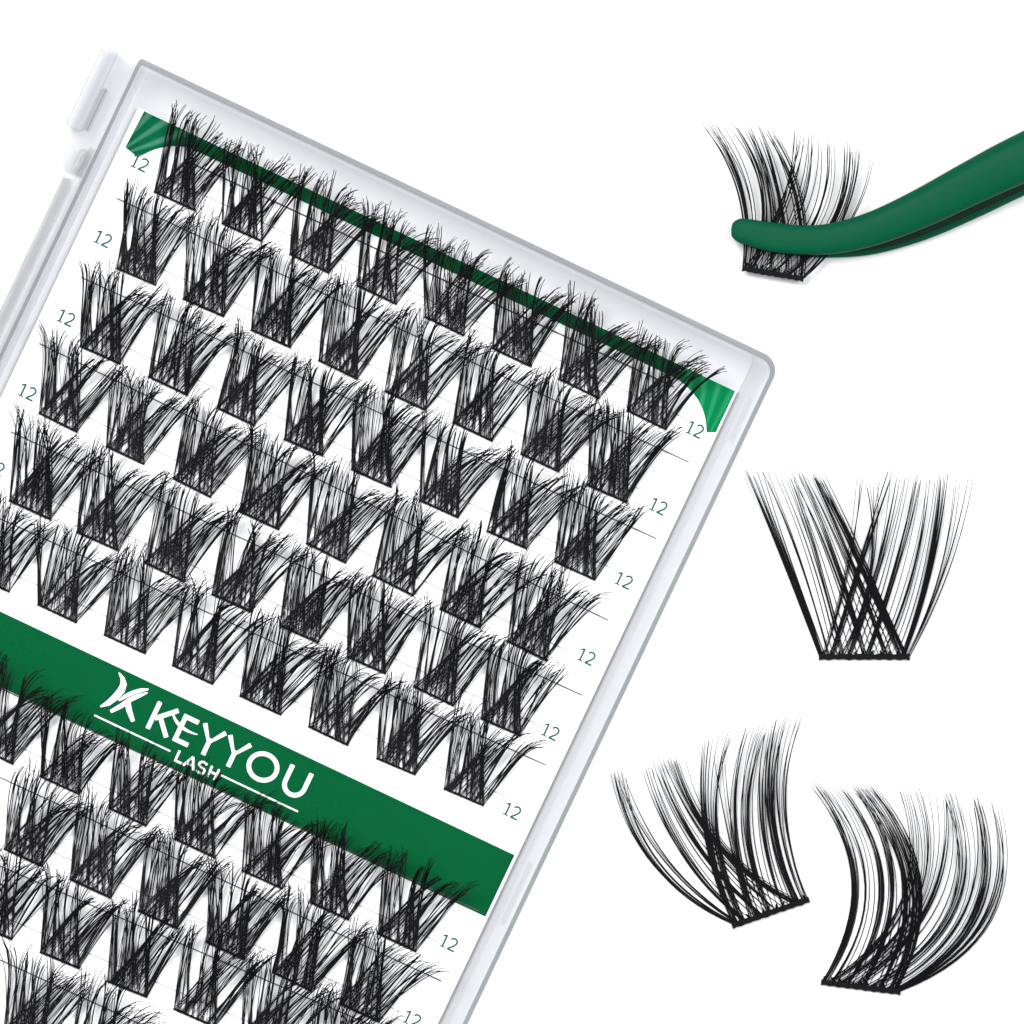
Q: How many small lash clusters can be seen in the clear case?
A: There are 69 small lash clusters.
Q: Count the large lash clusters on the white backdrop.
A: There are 4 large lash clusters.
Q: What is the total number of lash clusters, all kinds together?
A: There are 73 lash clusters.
